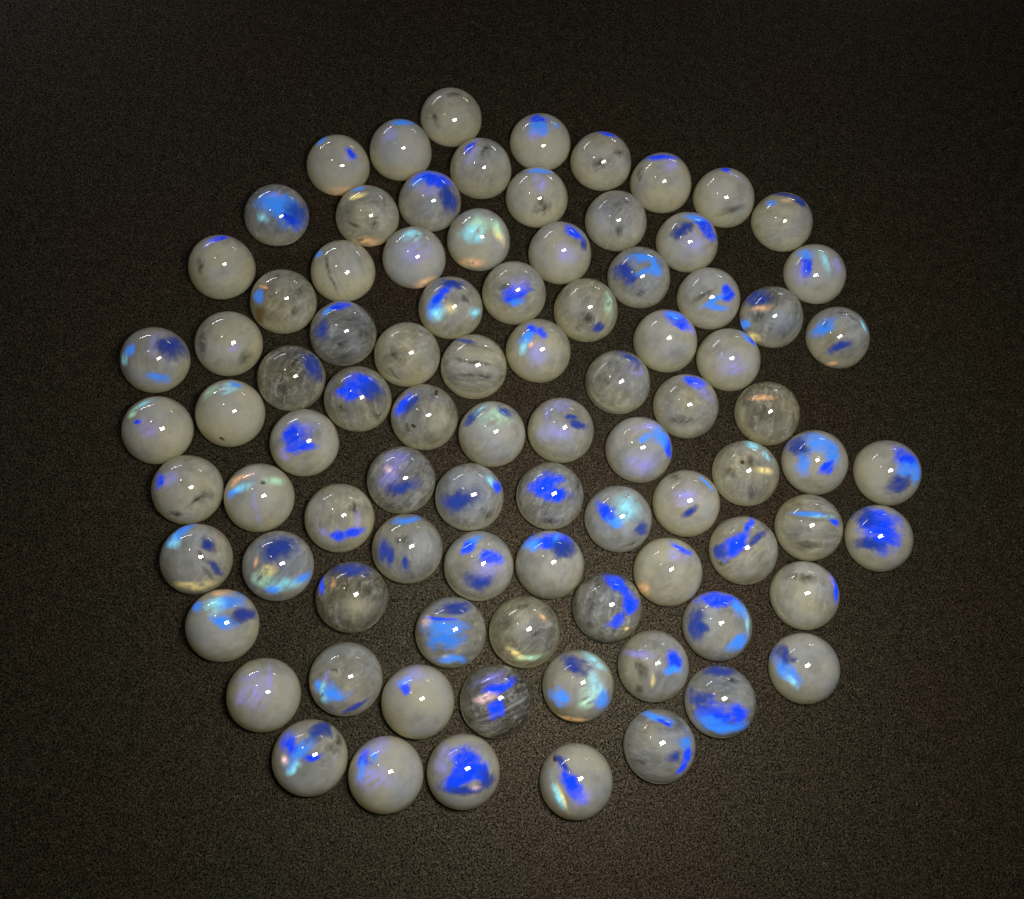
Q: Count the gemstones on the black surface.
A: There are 89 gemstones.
